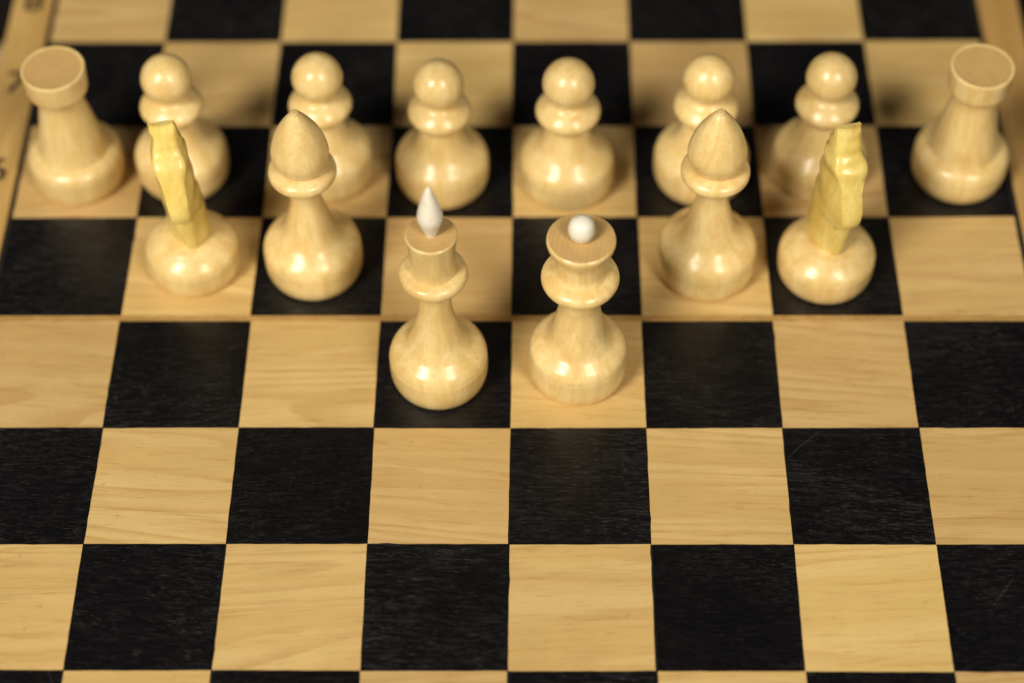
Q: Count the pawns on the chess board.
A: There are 6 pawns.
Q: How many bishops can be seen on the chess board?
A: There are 2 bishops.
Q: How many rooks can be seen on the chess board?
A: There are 2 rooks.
